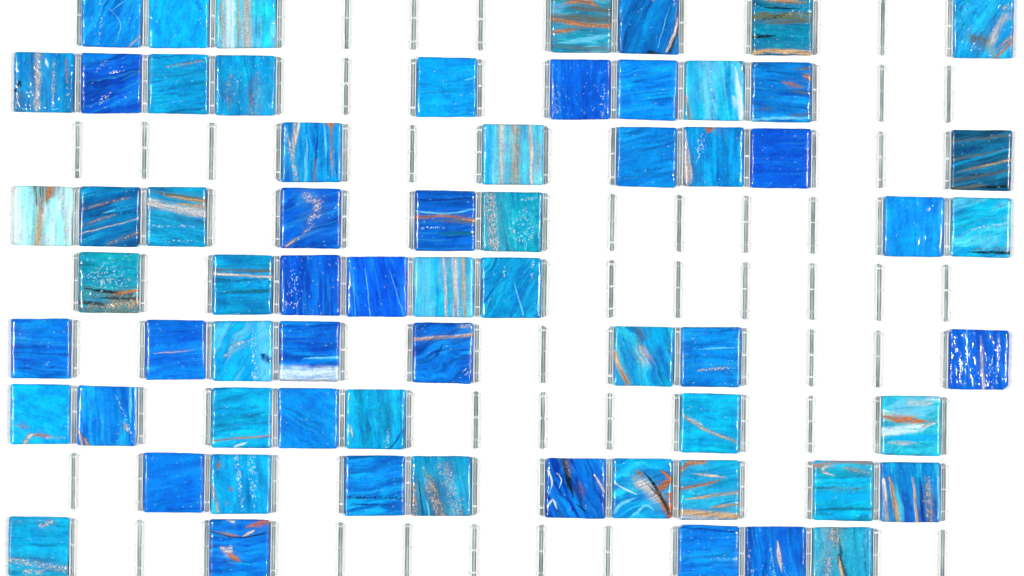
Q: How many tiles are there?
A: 65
